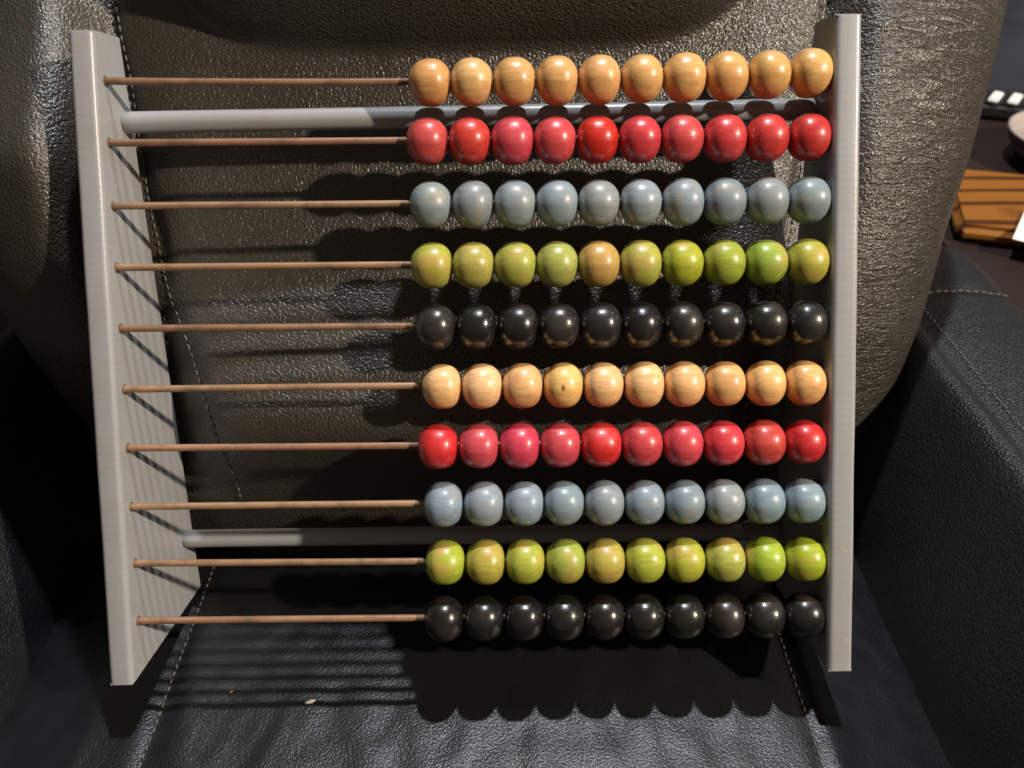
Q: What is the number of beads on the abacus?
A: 100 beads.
